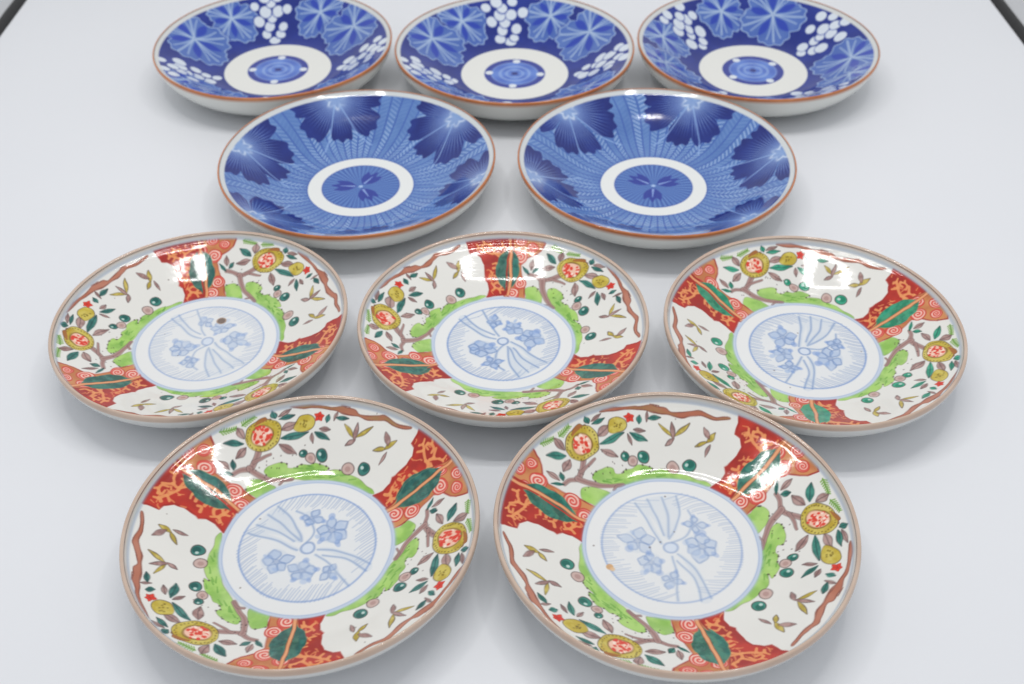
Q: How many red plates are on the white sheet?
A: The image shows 5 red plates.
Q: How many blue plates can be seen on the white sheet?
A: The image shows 5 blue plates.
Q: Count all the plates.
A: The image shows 10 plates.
